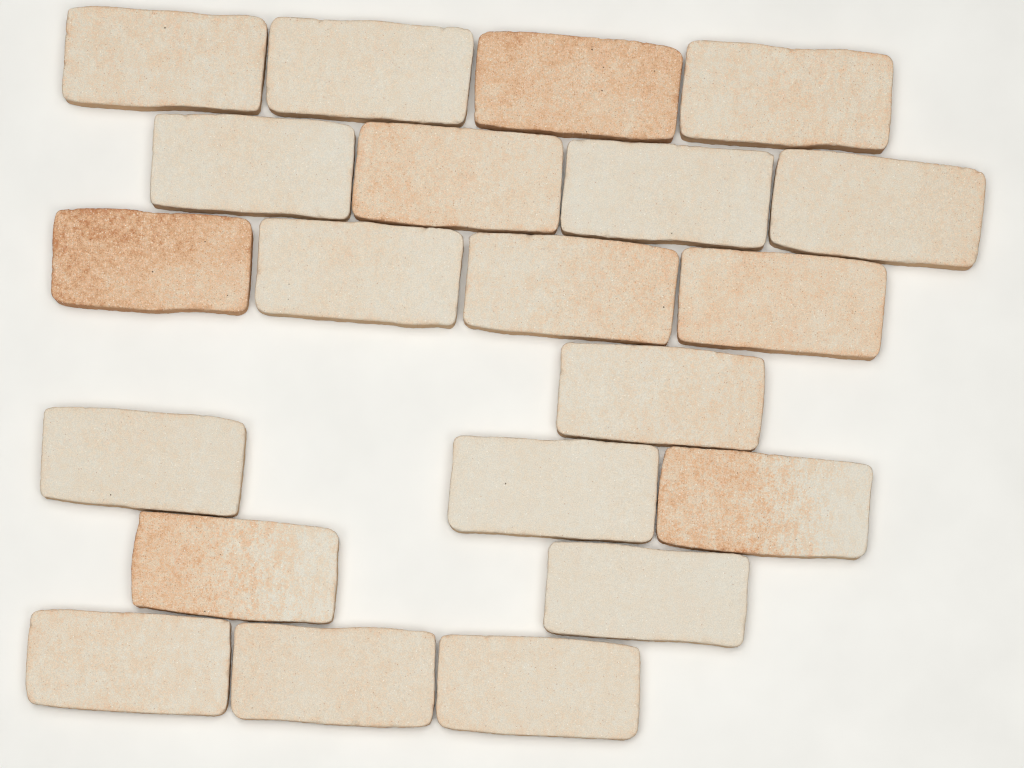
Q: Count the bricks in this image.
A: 21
